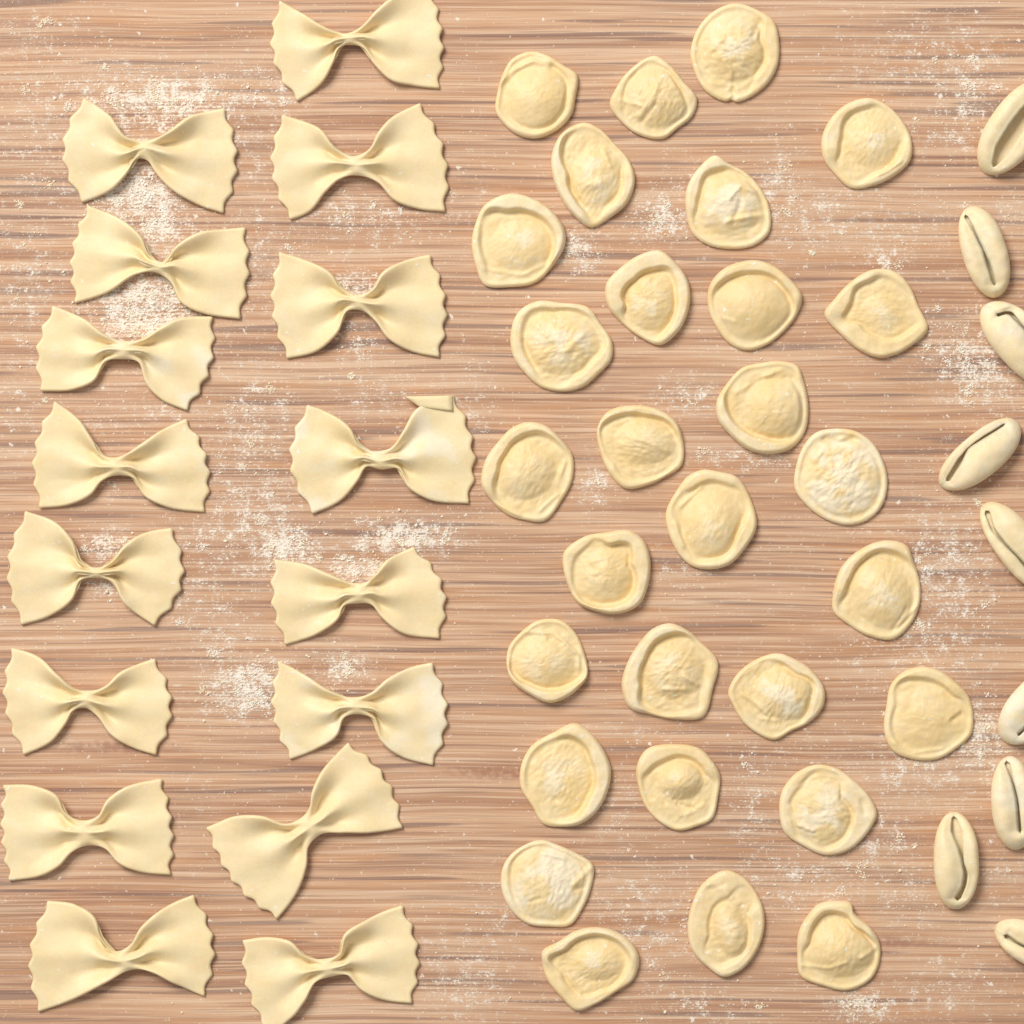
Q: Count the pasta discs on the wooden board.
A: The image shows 29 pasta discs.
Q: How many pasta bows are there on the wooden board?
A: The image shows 16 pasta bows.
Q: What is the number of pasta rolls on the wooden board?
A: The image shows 9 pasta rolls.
